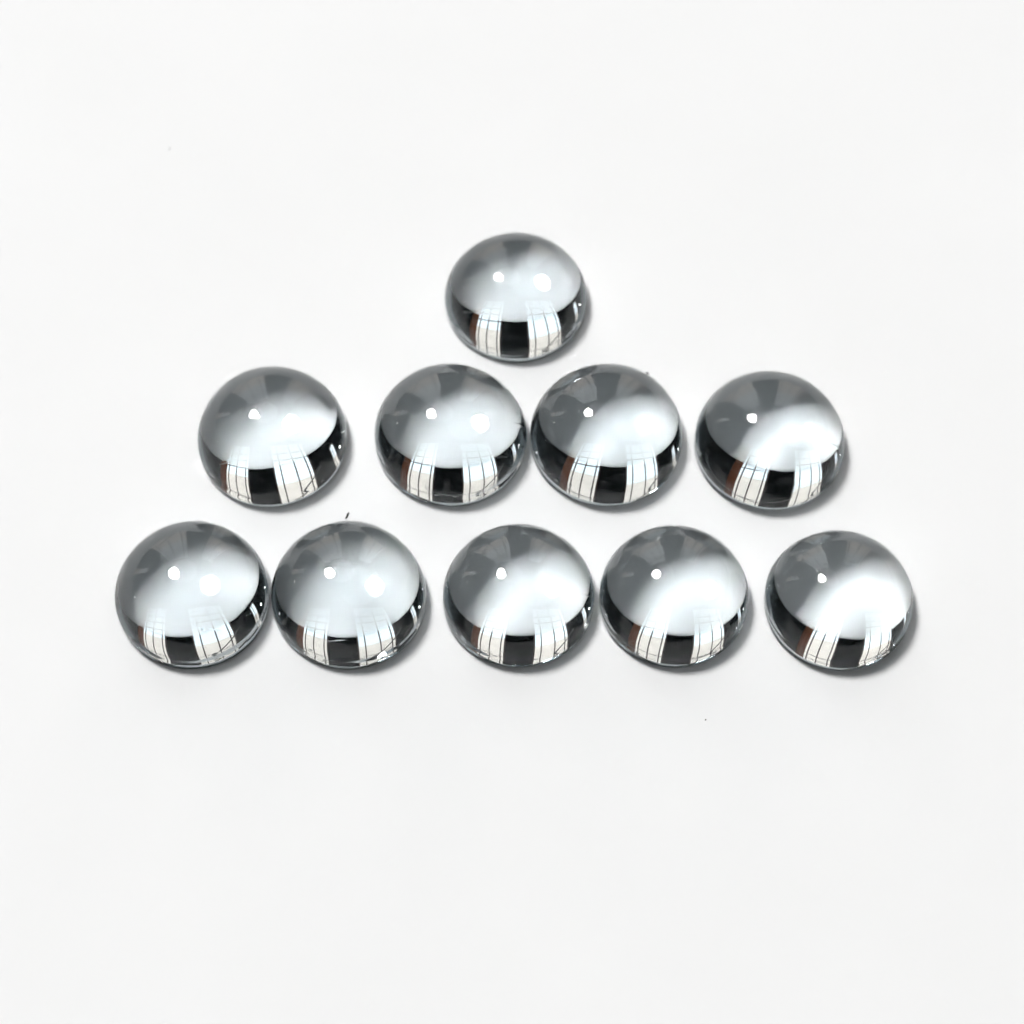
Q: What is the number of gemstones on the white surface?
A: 10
